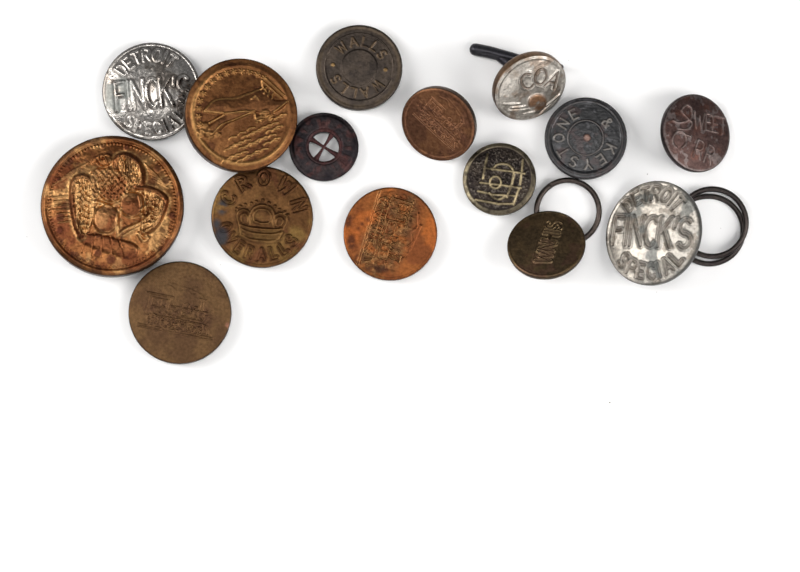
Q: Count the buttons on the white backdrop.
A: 15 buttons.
